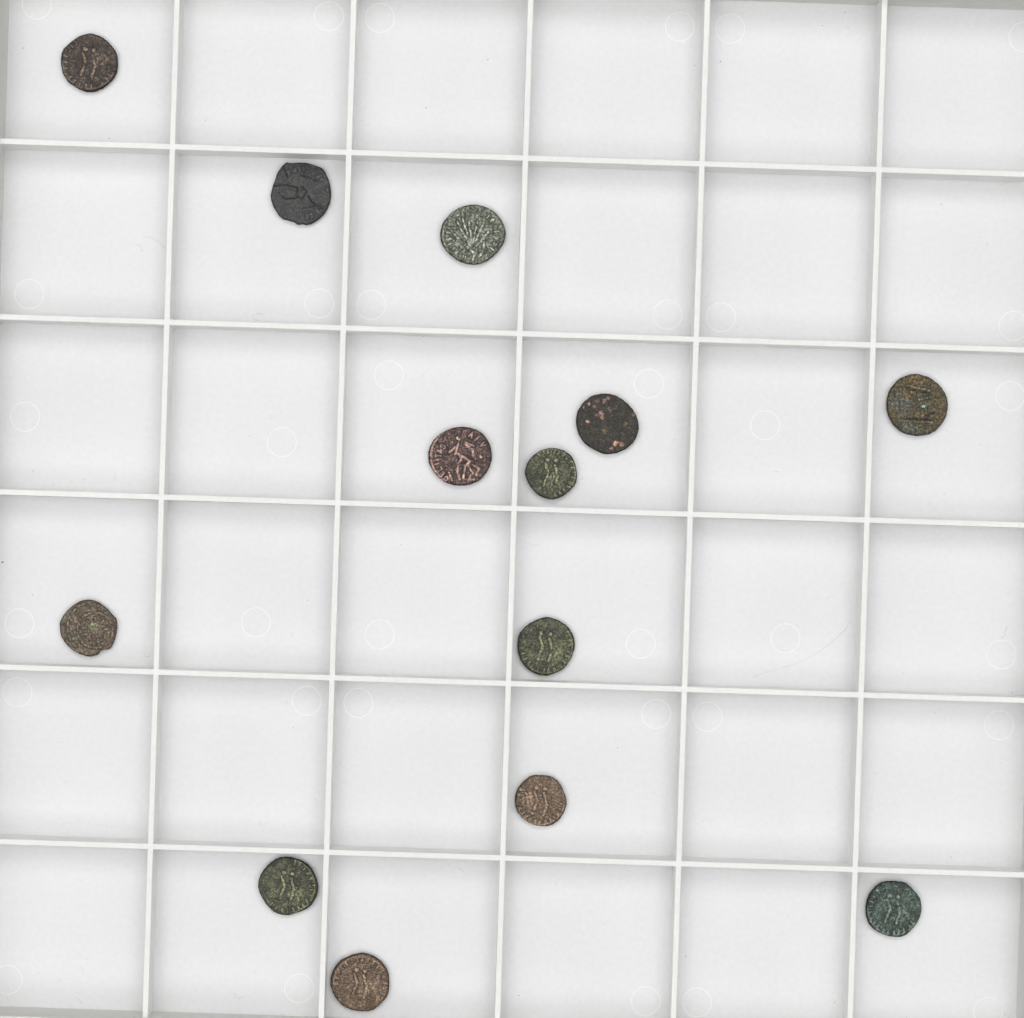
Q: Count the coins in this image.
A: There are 13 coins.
